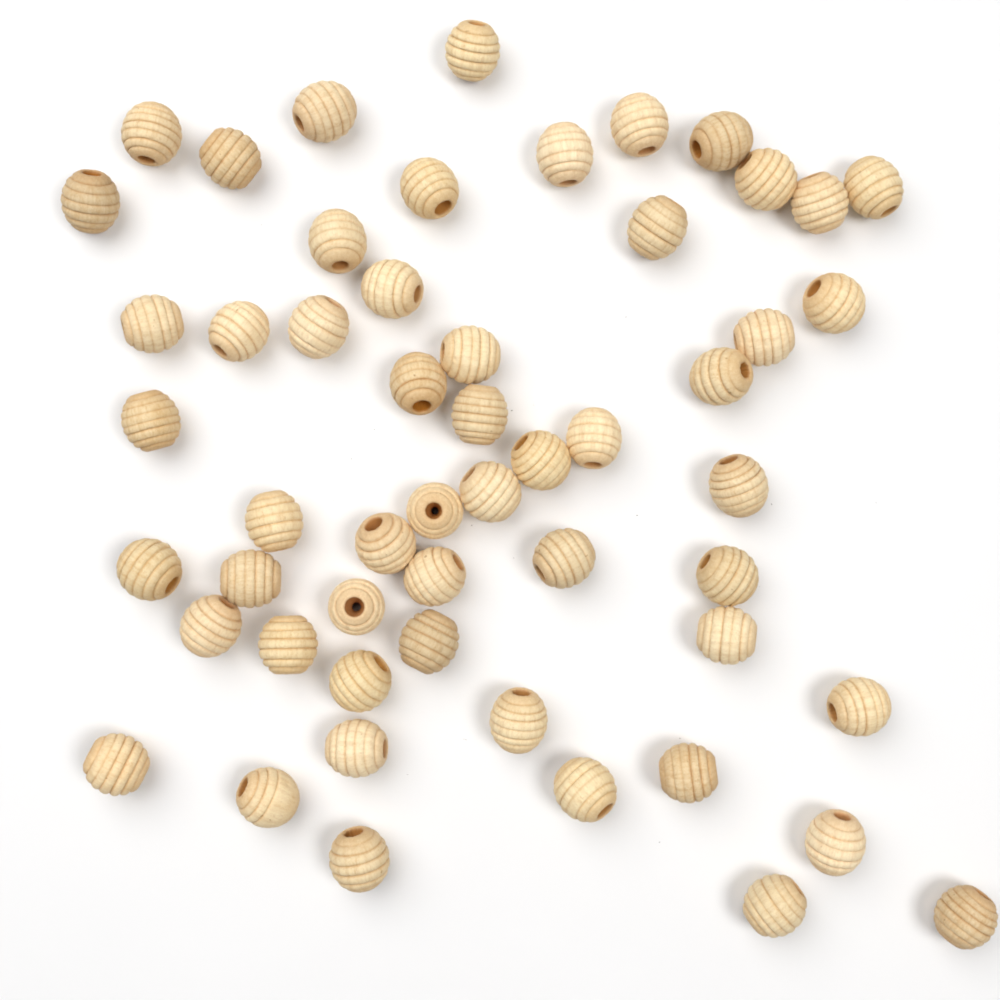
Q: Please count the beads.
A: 54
